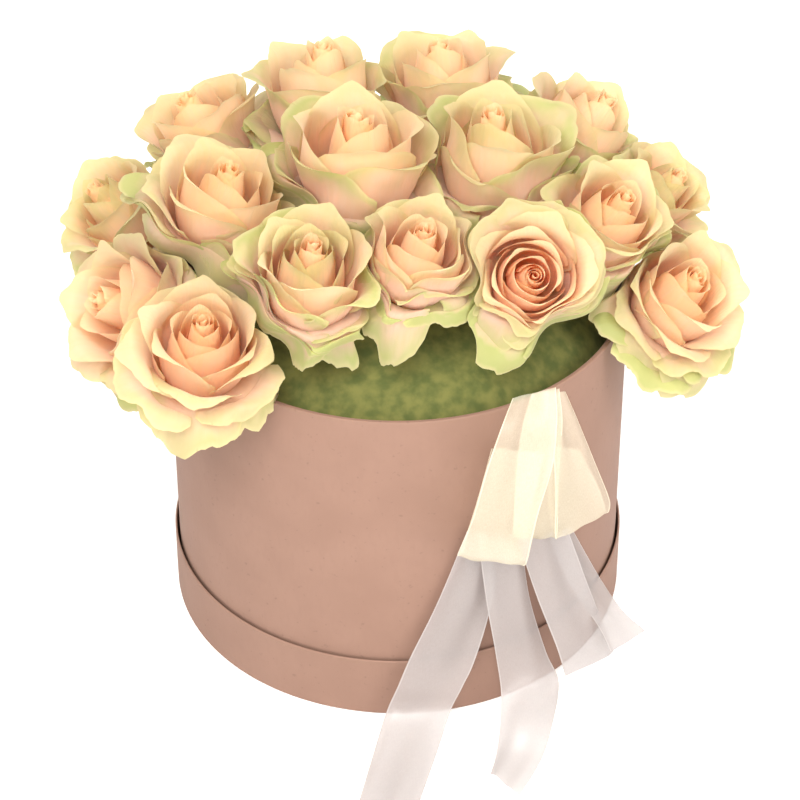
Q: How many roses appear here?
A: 16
